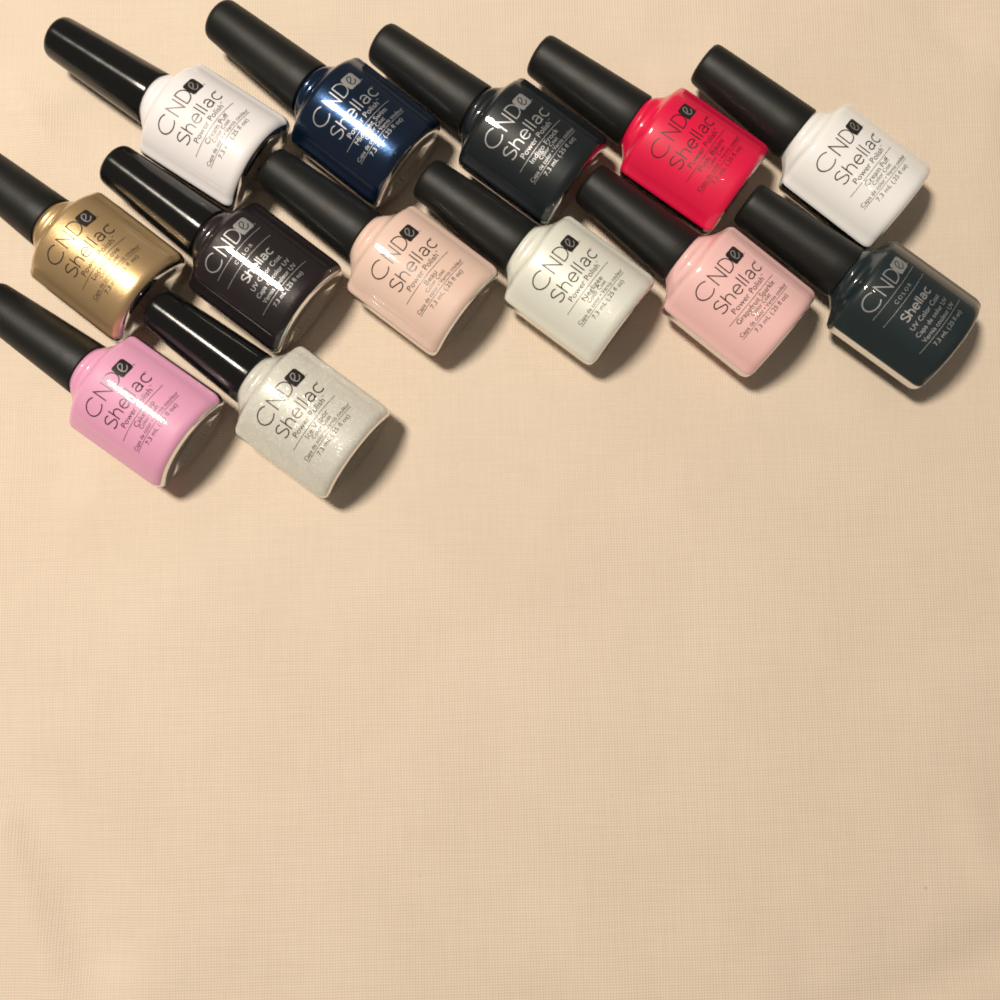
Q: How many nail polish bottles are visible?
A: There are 13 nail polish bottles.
